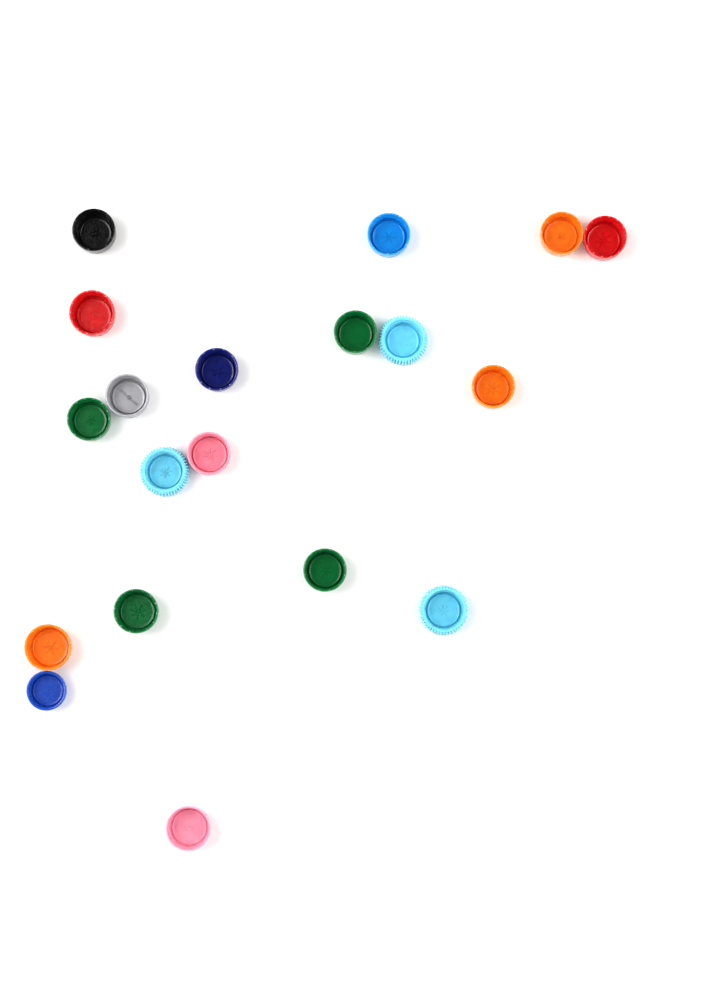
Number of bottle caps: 19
